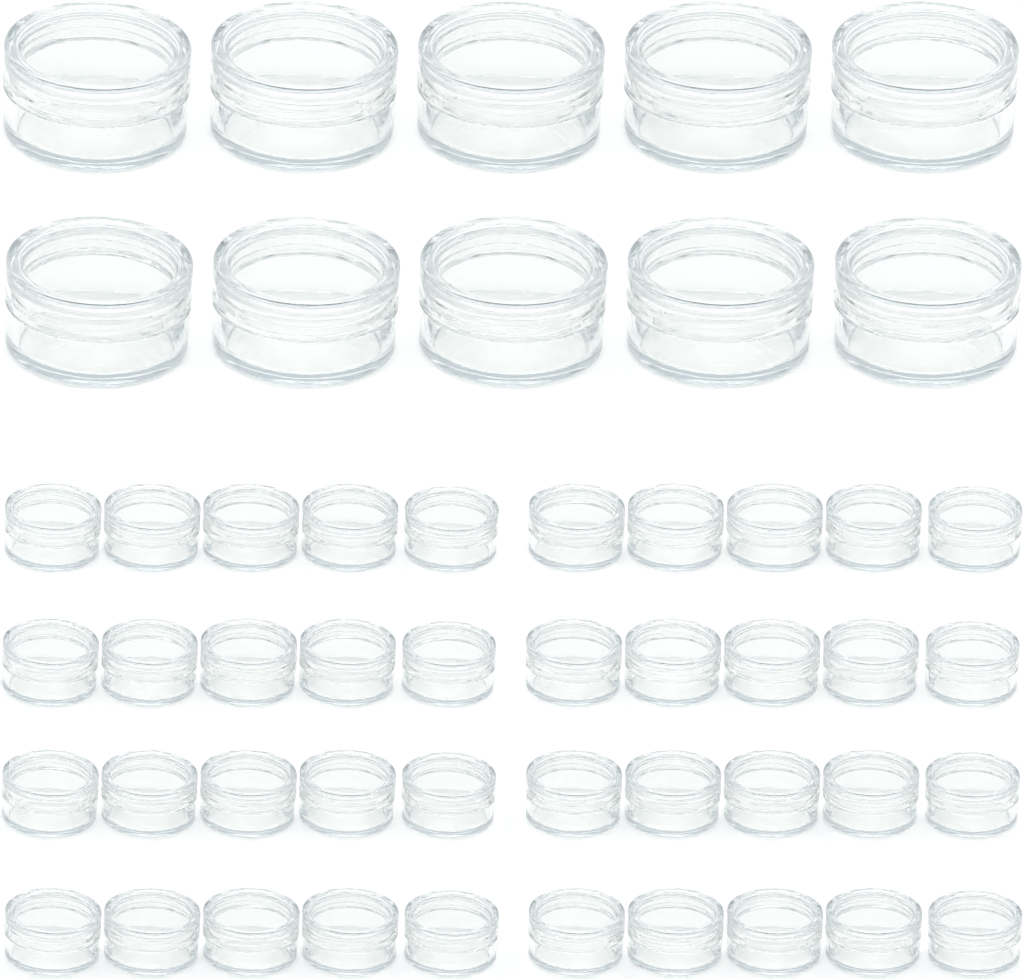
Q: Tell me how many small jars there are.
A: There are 40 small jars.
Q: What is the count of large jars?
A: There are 10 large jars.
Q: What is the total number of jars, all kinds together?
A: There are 50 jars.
